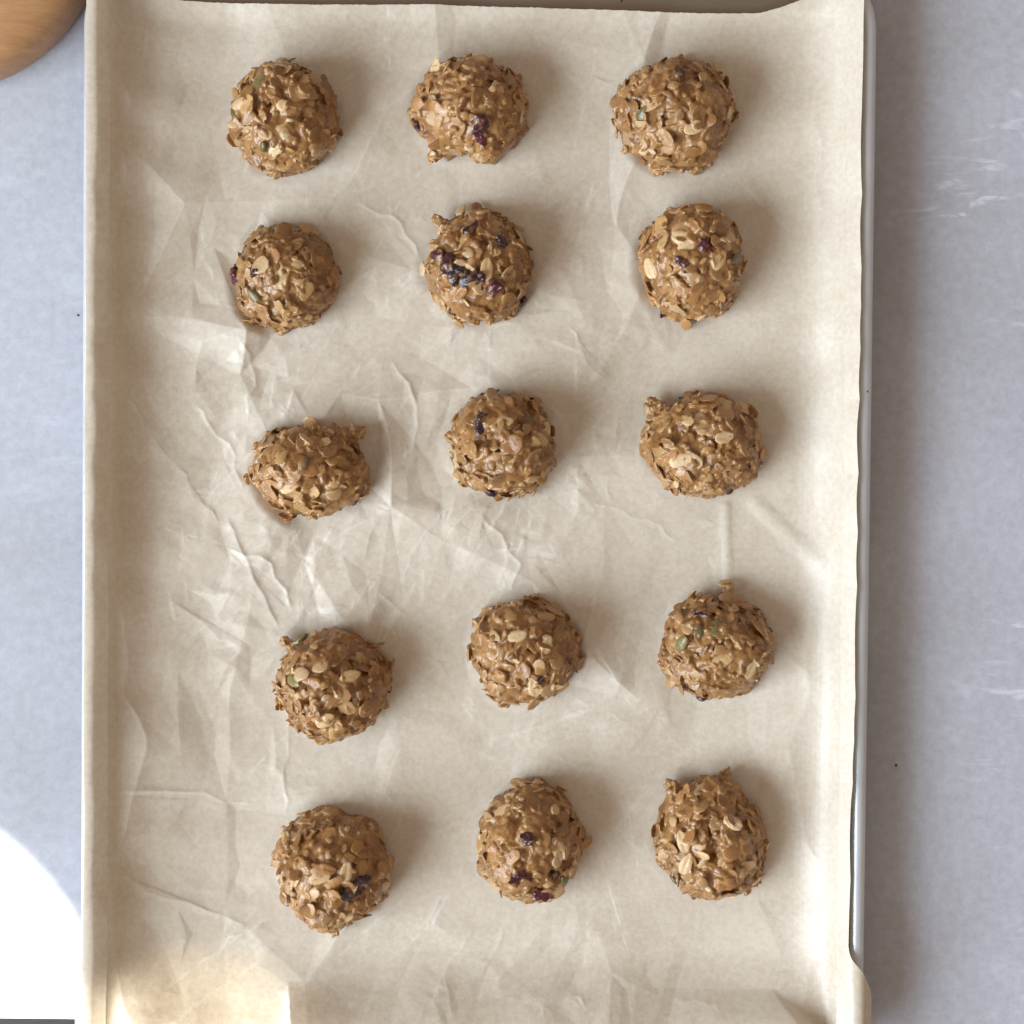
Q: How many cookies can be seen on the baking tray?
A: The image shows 15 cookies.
